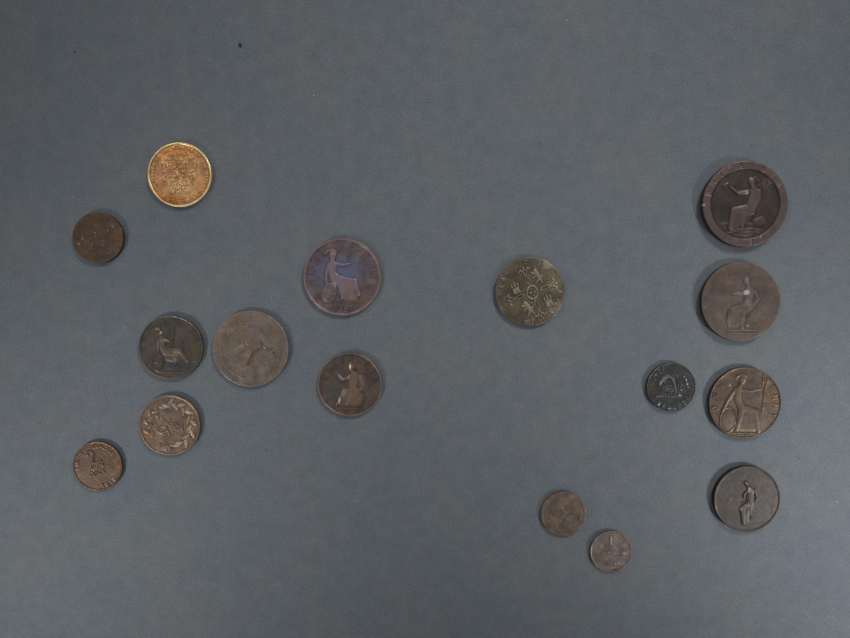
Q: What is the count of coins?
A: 16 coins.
